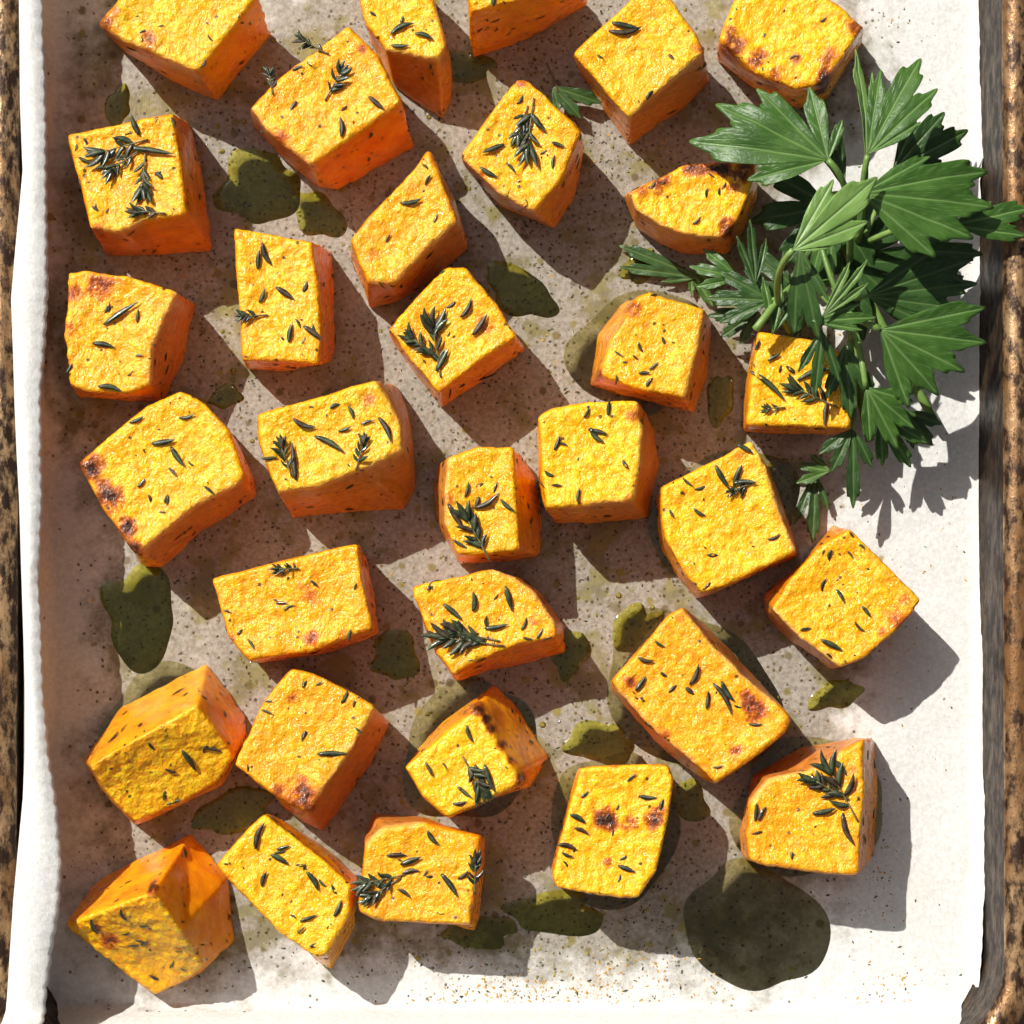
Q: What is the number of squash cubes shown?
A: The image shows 32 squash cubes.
